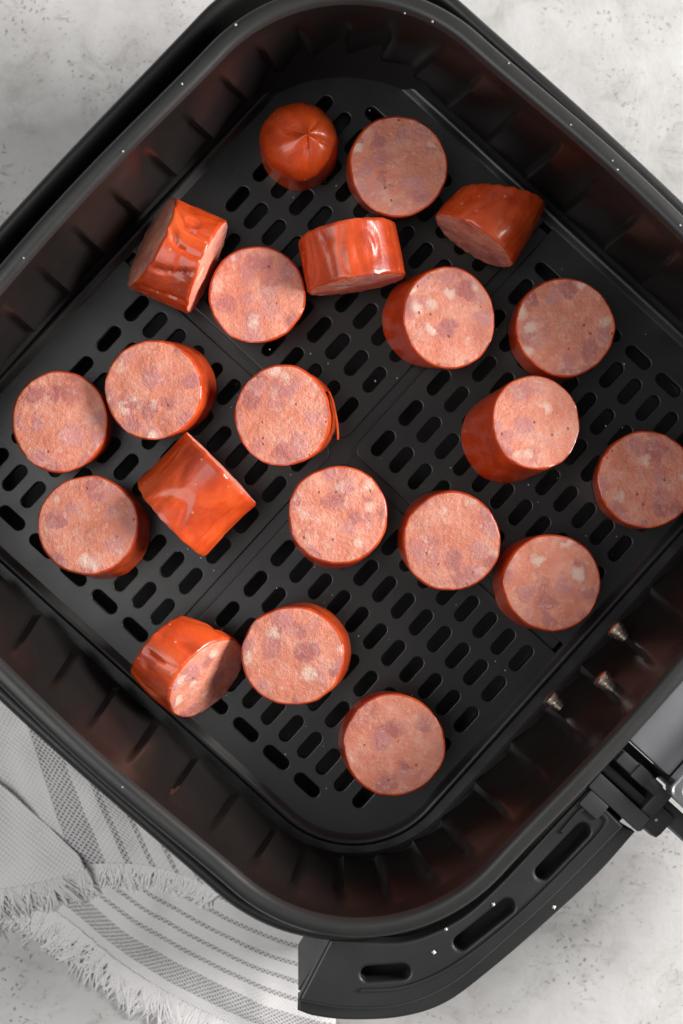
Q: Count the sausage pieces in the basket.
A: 21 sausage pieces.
